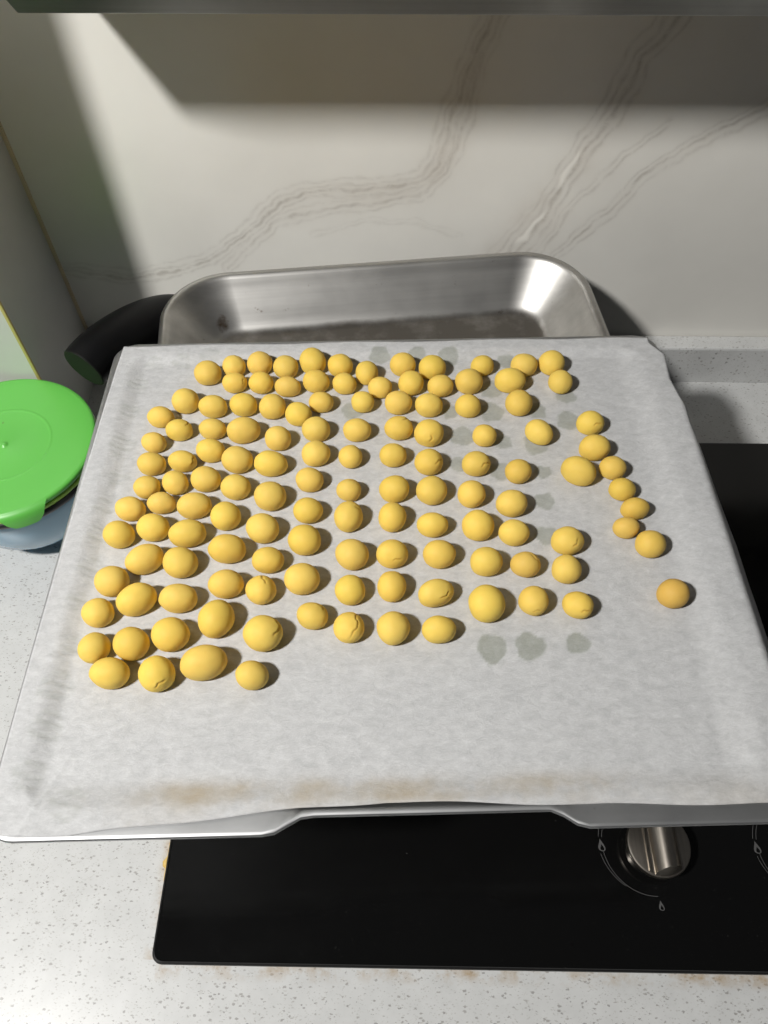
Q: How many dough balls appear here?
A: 129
